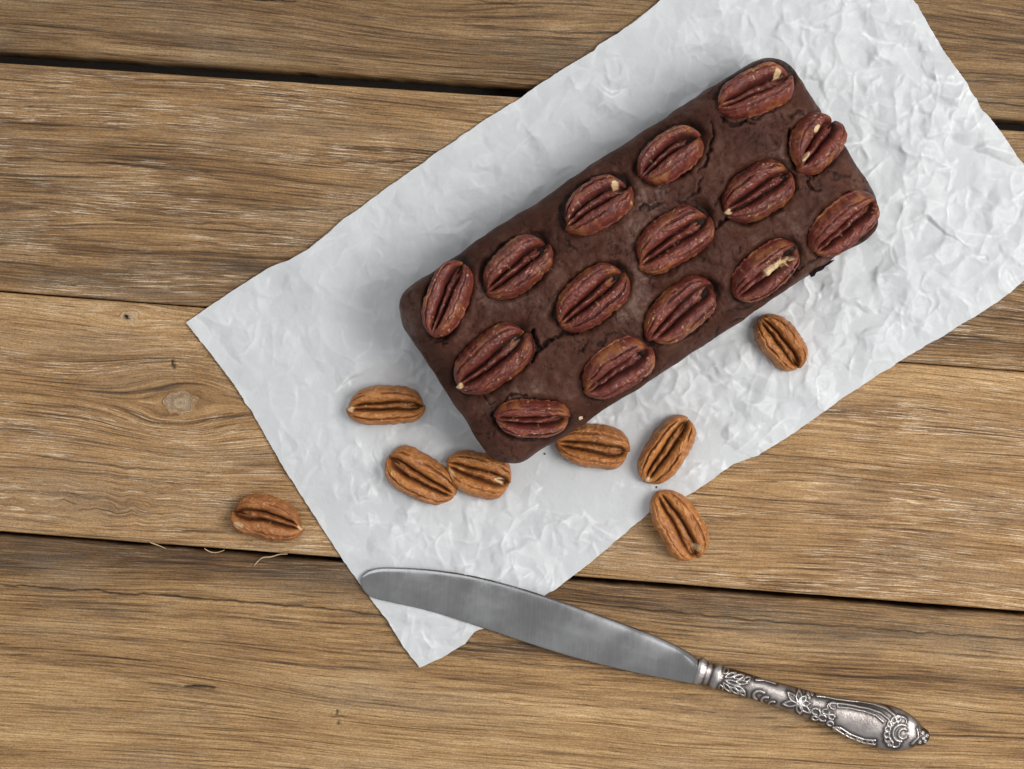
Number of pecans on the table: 23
